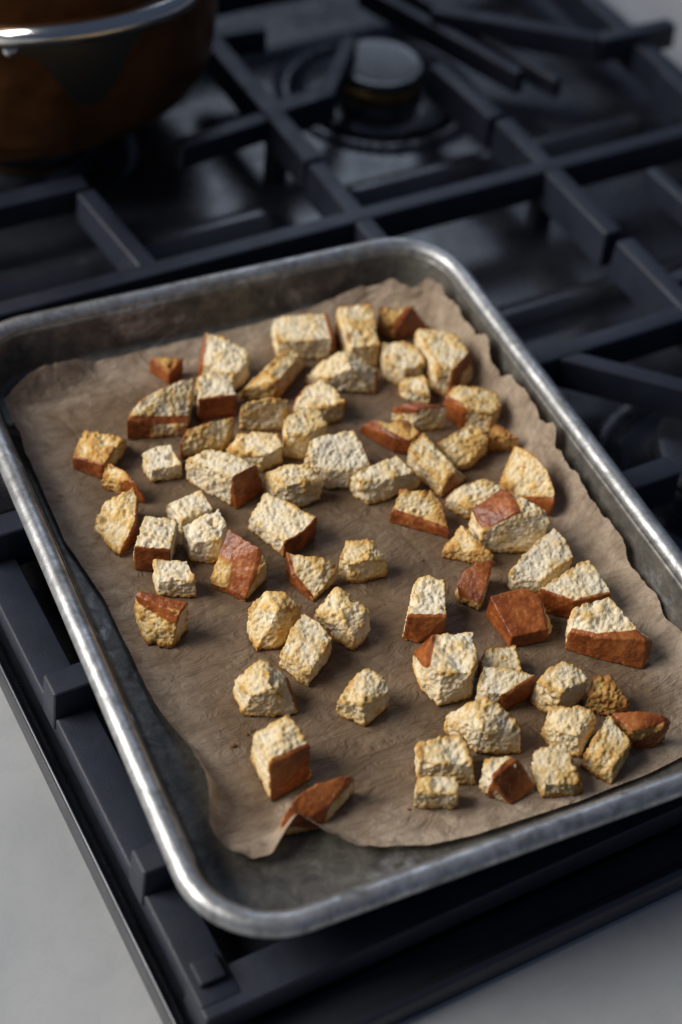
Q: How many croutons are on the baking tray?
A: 71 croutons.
